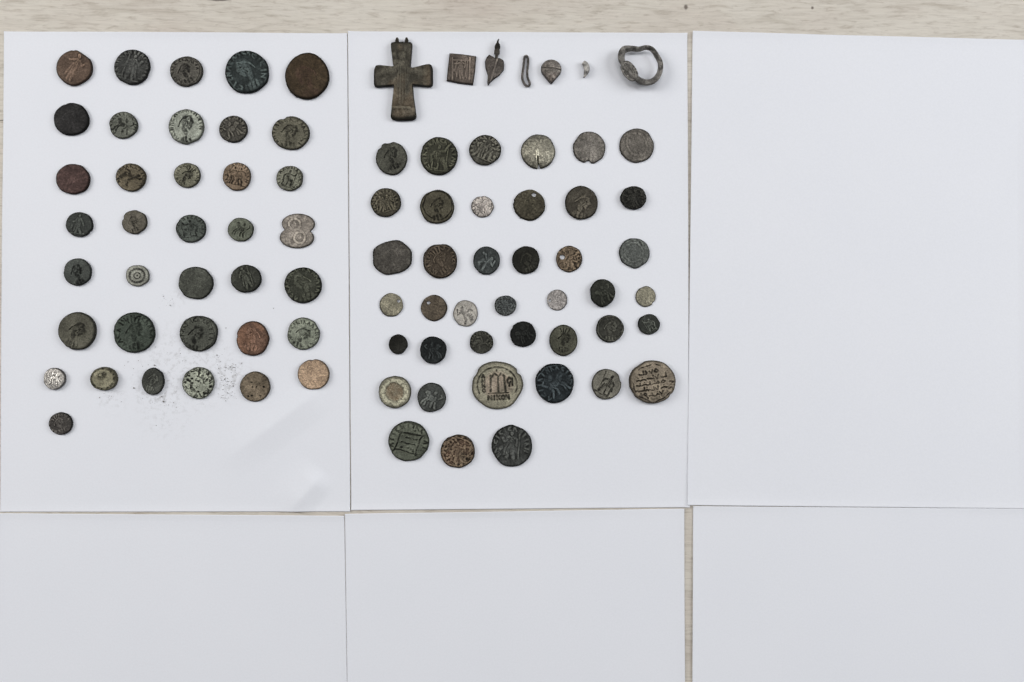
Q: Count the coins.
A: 78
